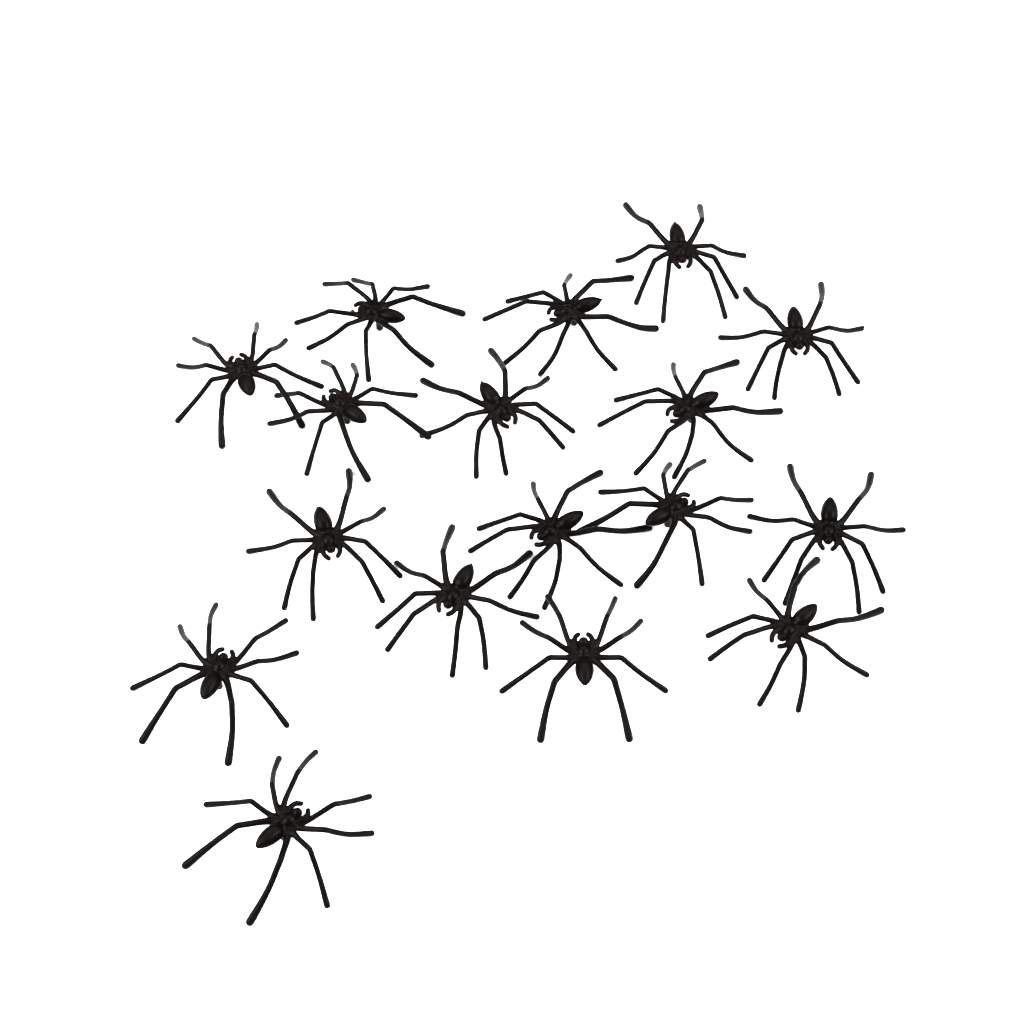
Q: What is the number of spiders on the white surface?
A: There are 17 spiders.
